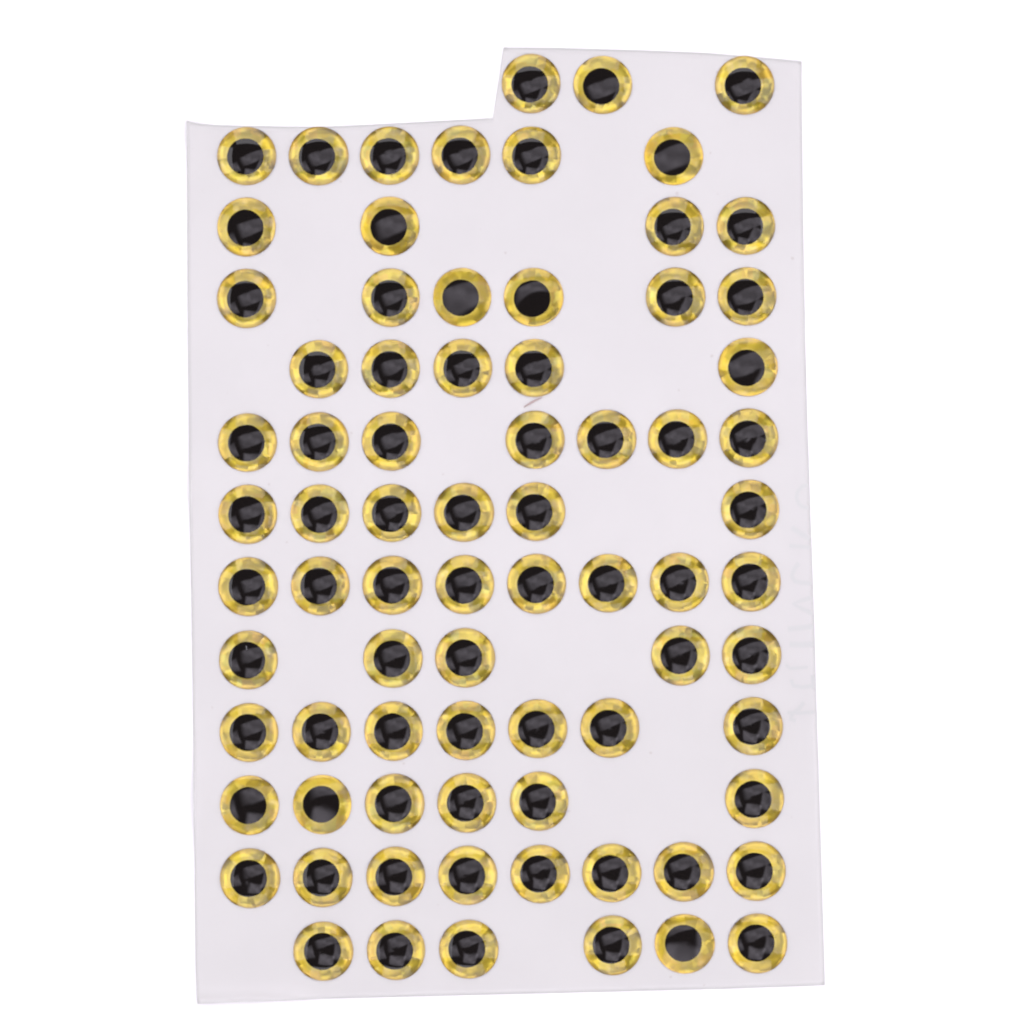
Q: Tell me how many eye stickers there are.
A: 77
